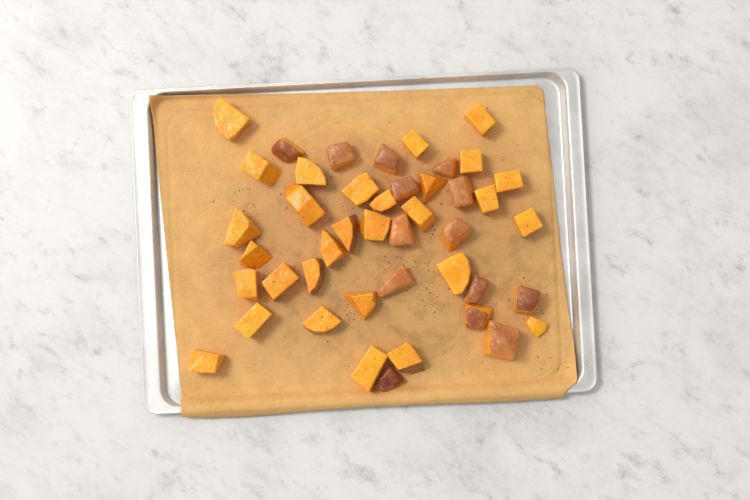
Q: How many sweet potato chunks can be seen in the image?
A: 44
